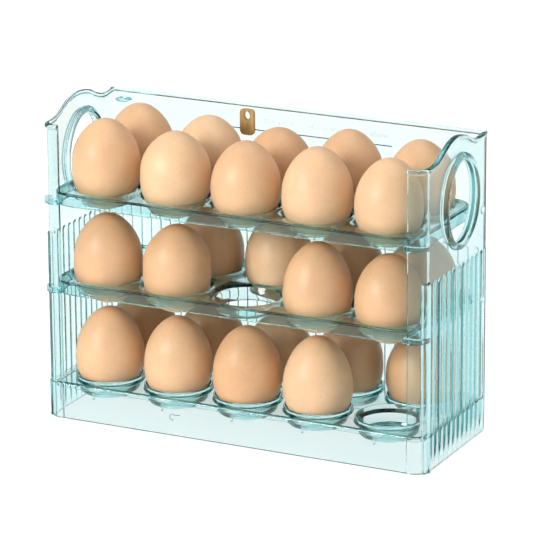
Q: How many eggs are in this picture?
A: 27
